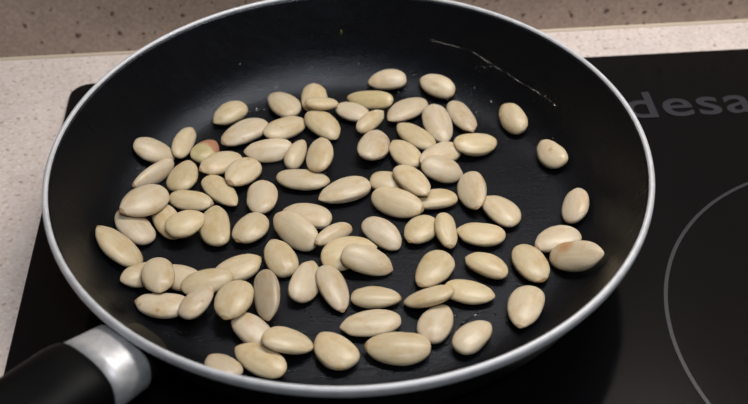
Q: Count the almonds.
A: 91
